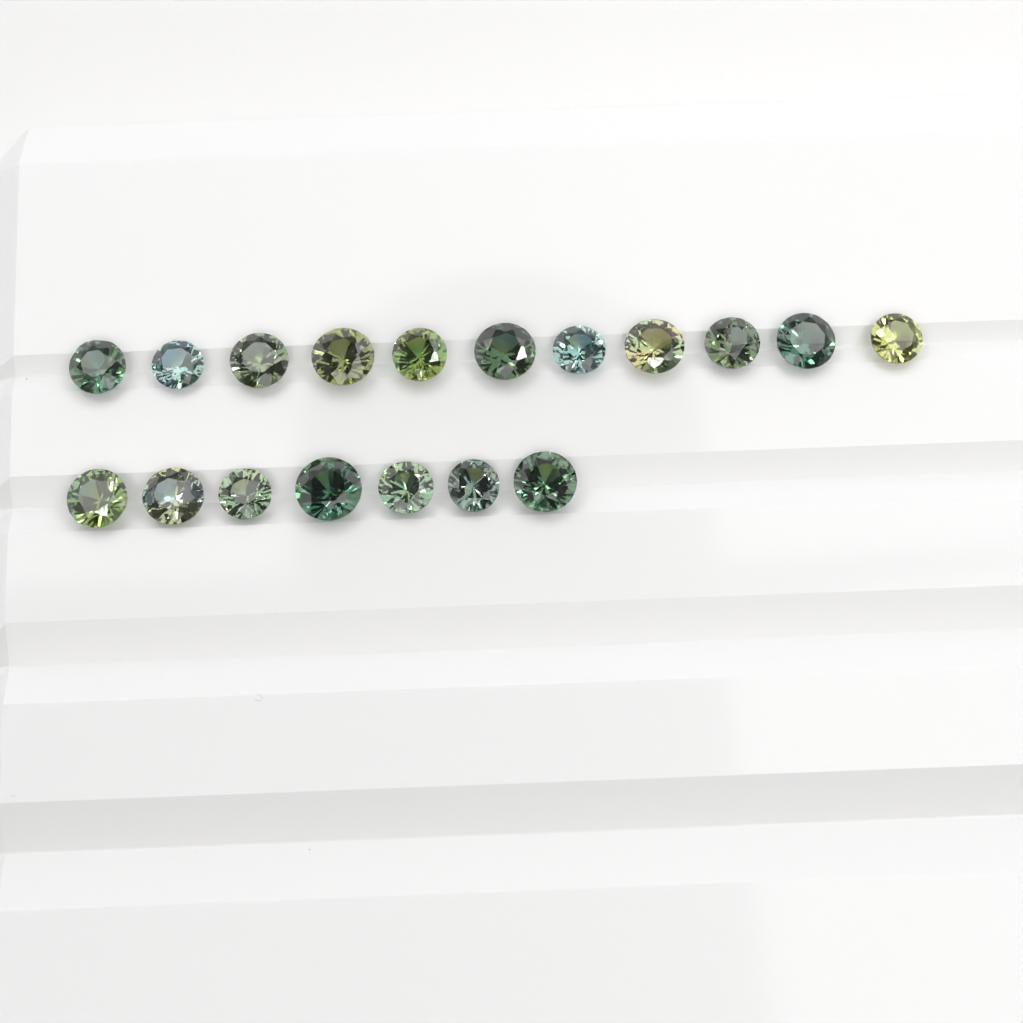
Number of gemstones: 18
